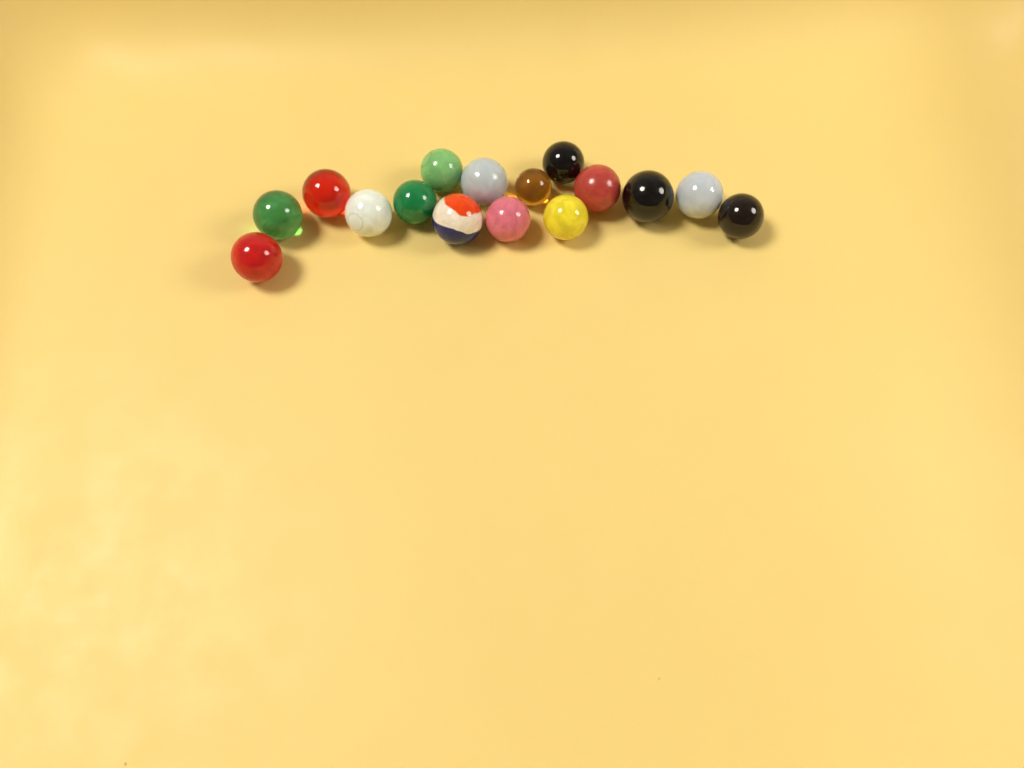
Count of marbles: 16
